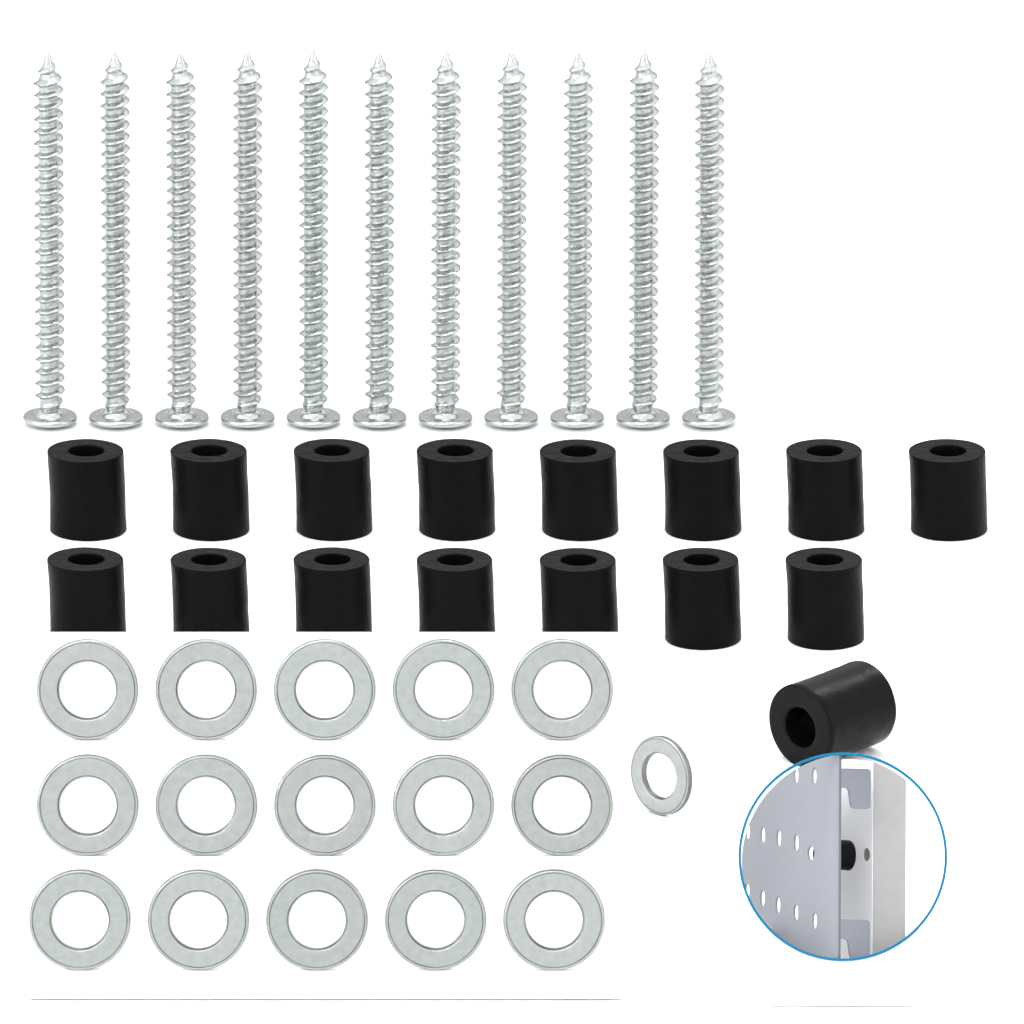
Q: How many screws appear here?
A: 11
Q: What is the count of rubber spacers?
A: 17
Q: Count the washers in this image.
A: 16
